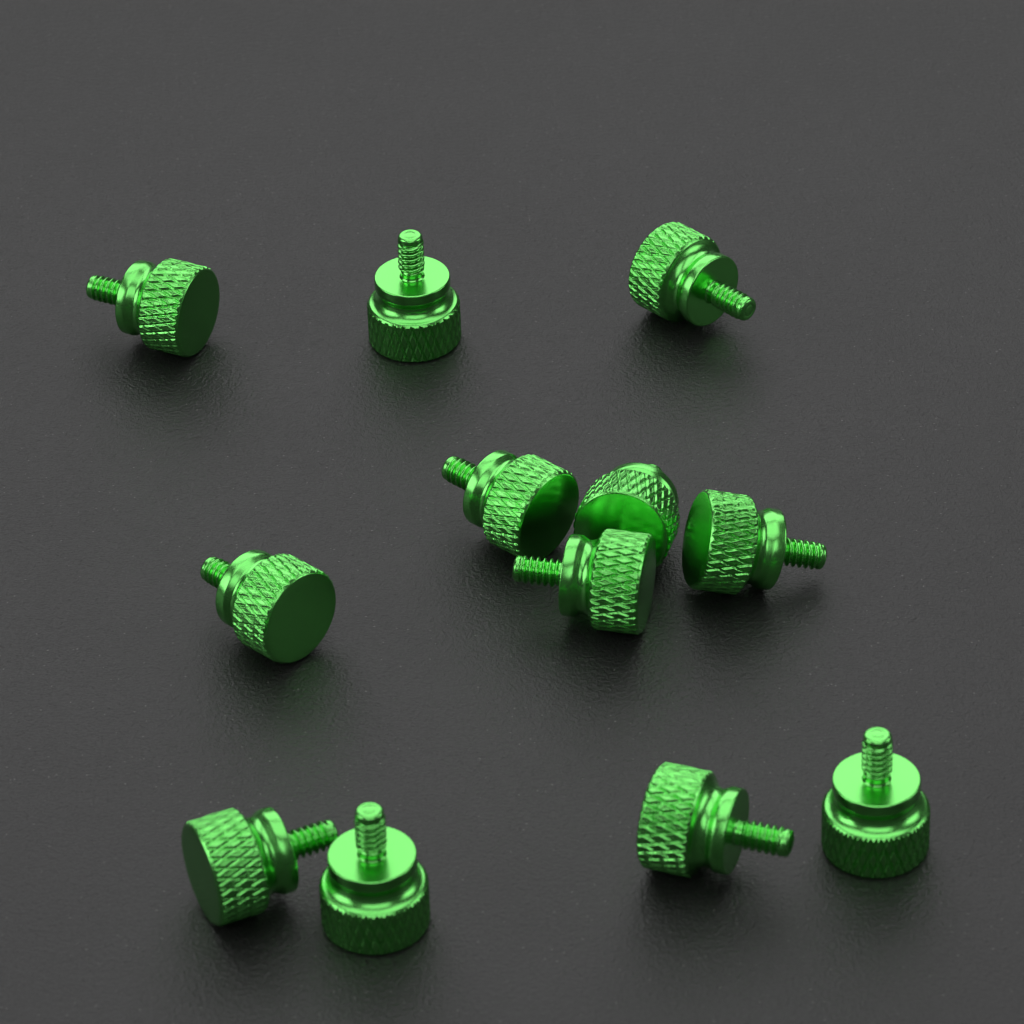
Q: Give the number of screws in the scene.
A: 12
